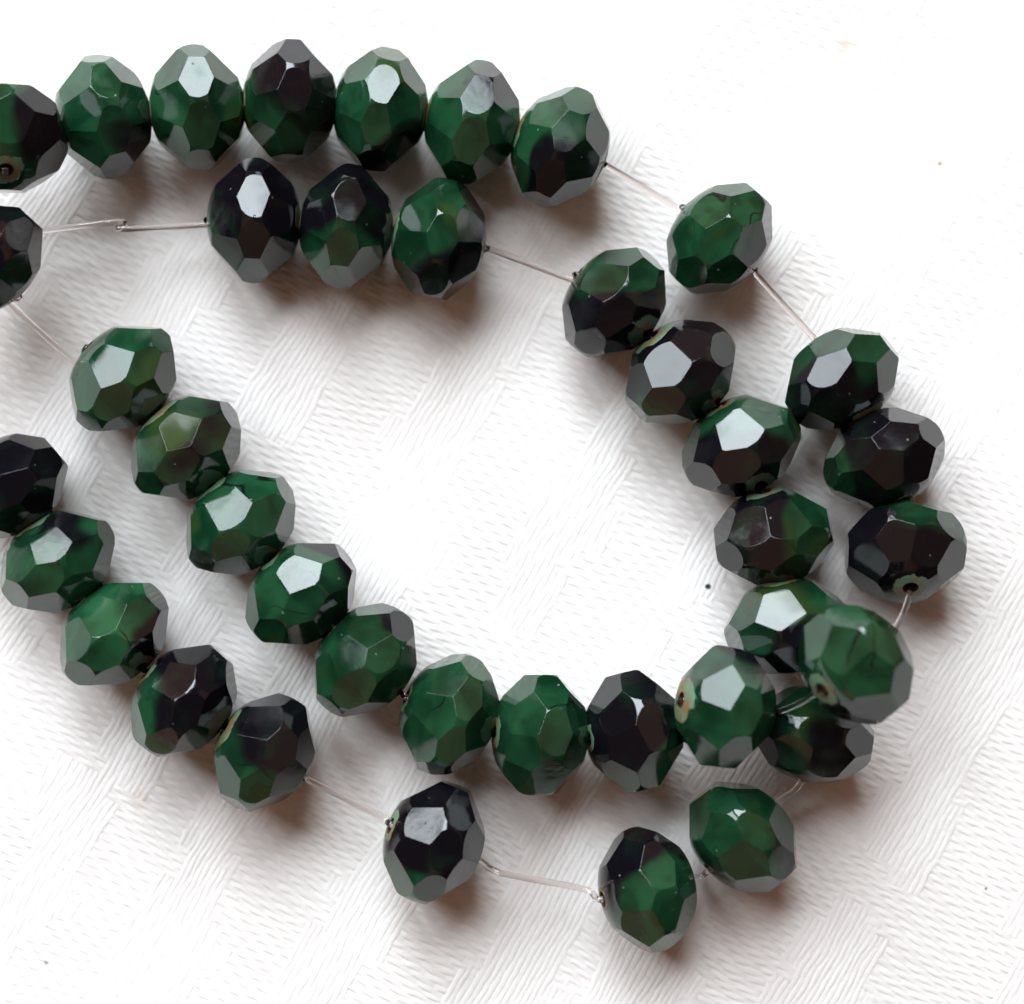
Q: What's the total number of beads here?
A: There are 39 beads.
